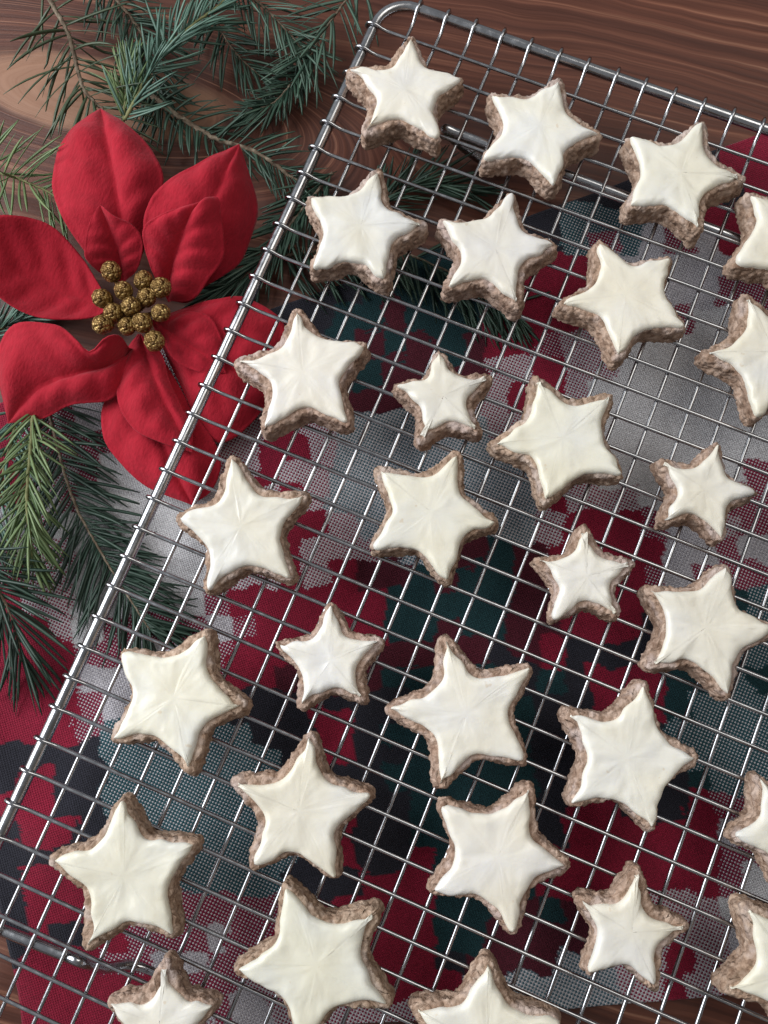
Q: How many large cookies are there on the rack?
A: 22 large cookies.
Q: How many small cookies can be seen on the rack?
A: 7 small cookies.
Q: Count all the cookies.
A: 29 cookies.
